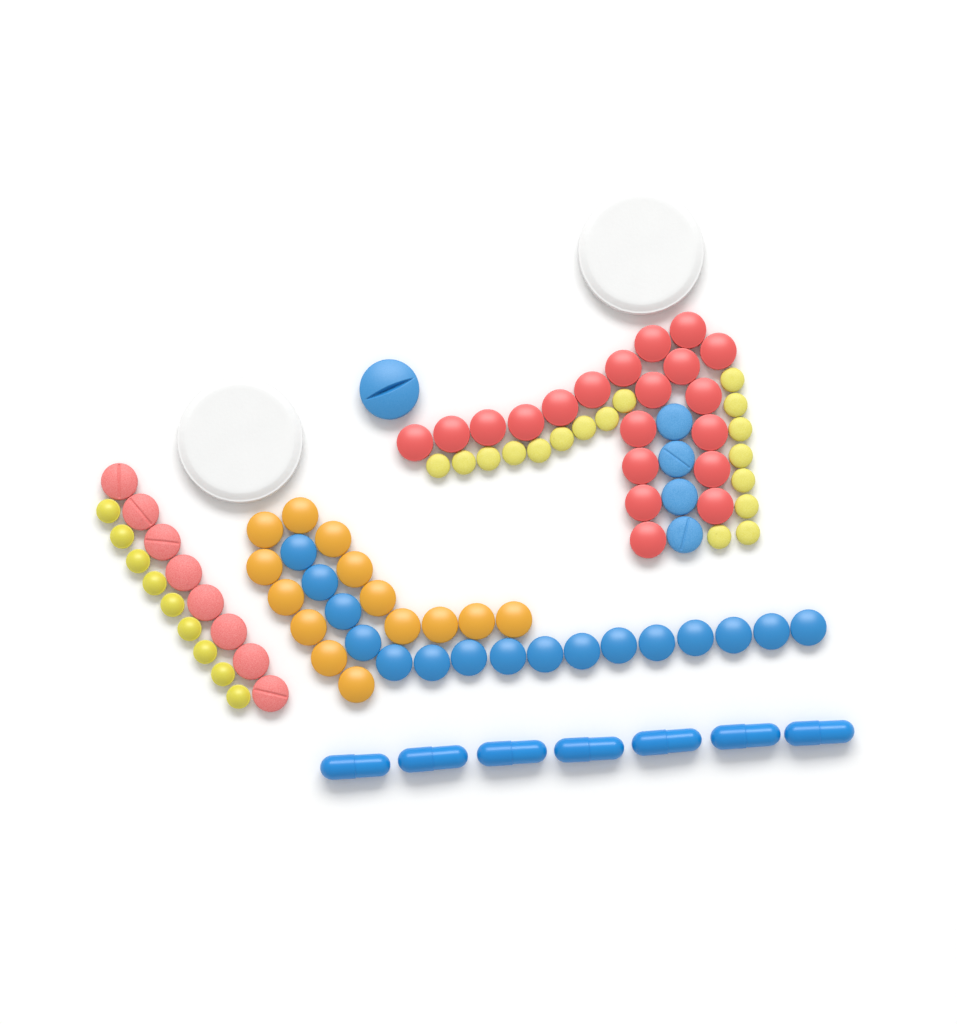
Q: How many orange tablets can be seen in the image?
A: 14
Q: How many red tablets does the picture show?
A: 28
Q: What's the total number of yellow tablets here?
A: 26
